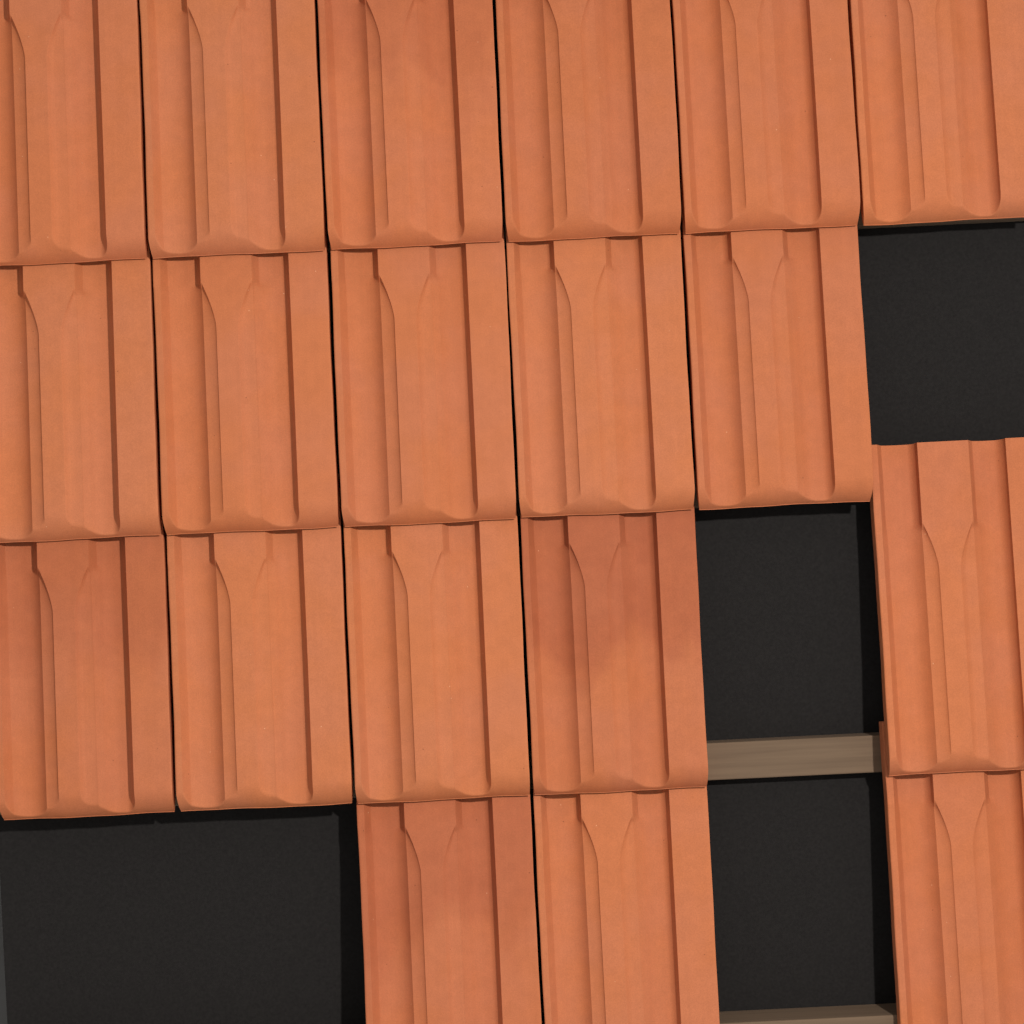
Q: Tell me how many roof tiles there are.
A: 19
